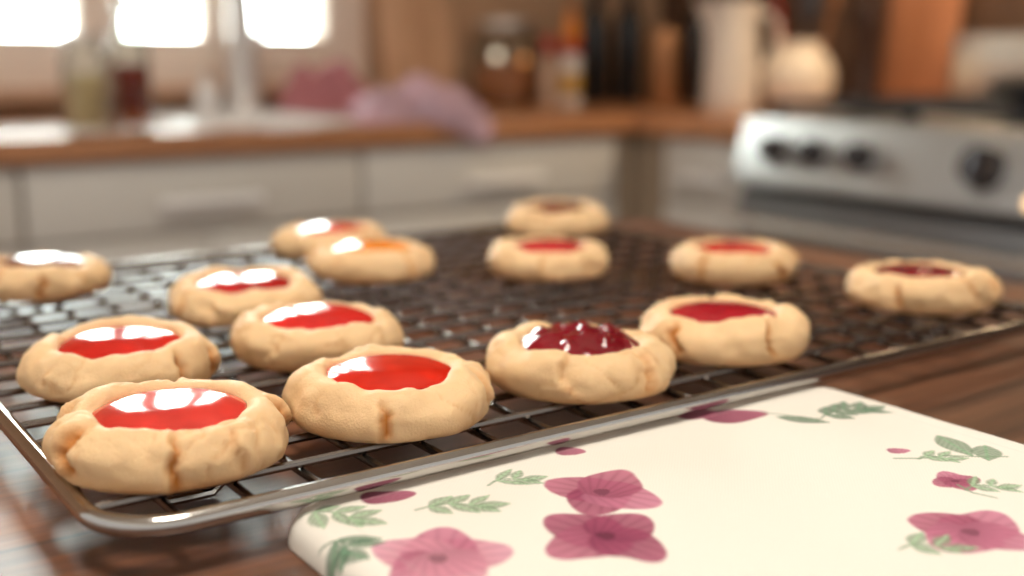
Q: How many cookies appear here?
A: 14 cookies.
